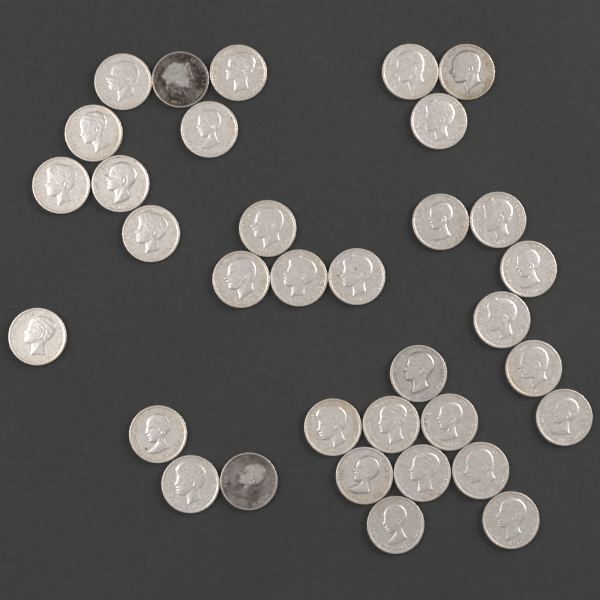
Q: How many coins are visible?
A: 34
